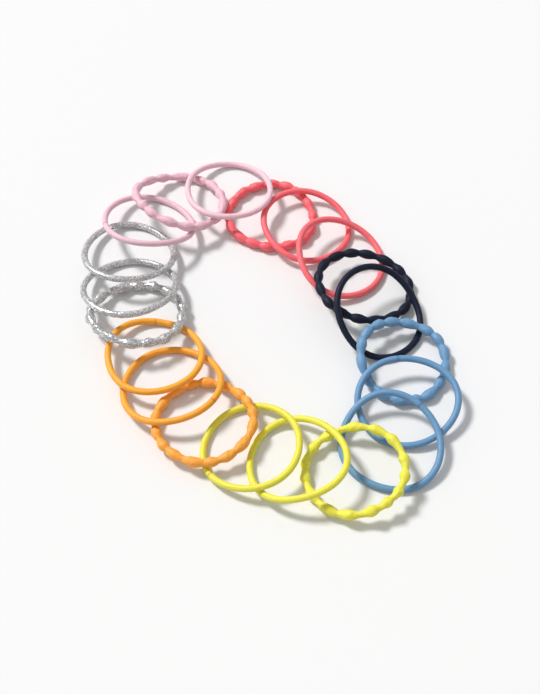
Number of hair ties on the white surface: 20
